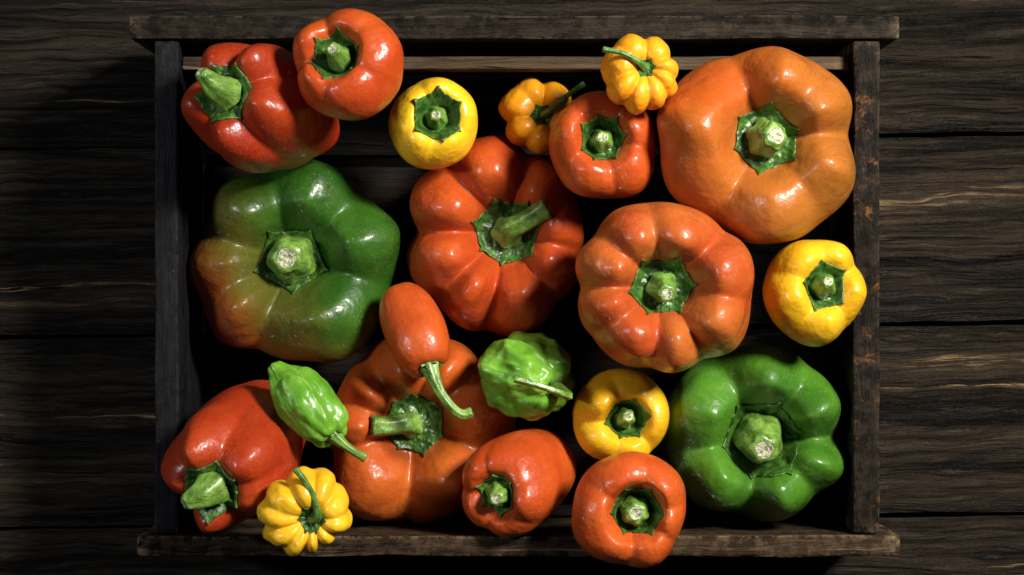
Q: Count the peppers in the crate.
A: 21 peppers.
